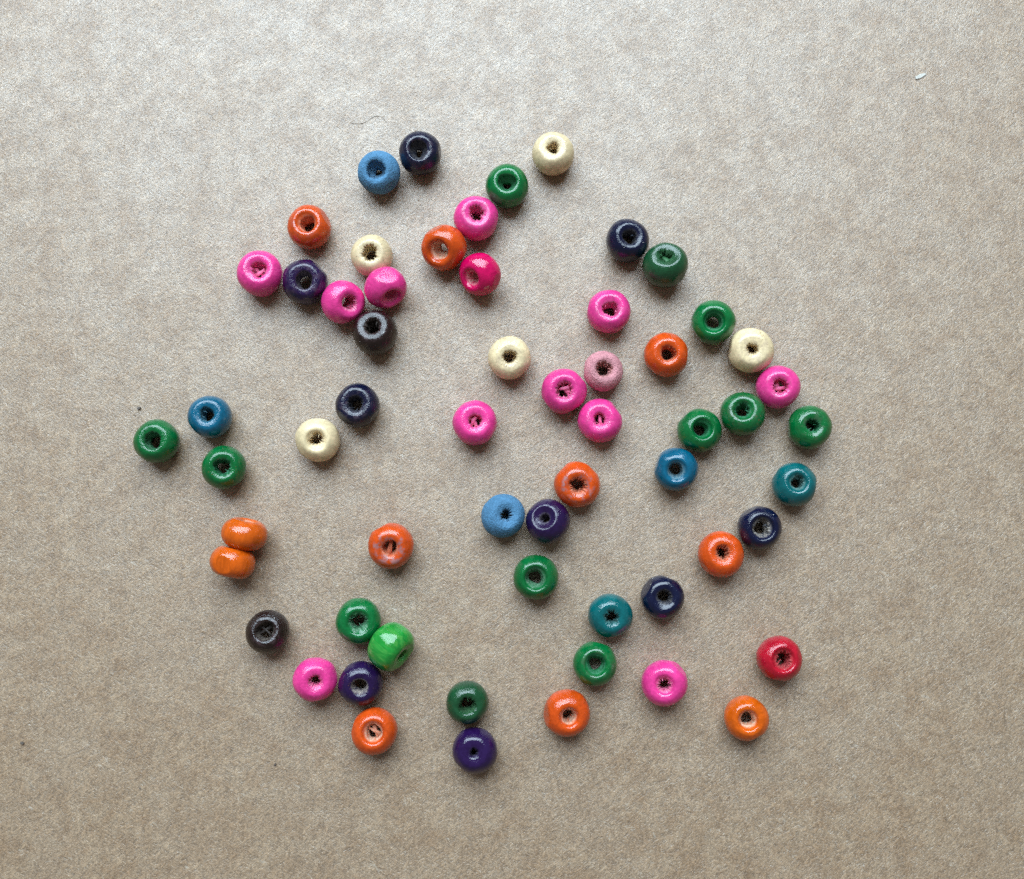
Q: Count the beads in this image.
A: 60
